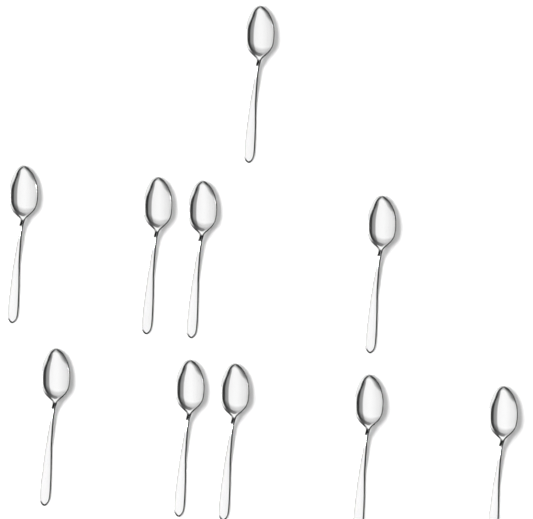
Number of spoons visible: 10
